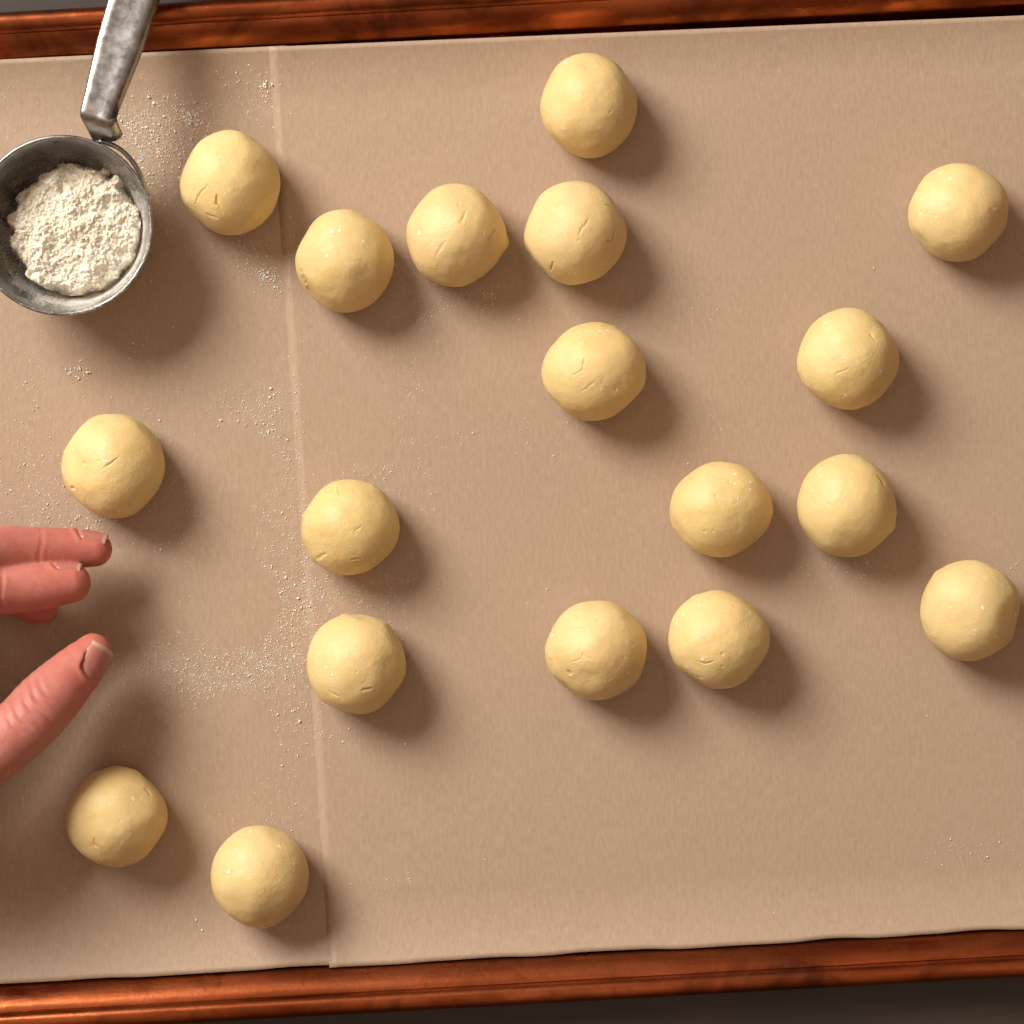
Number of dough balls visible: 18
